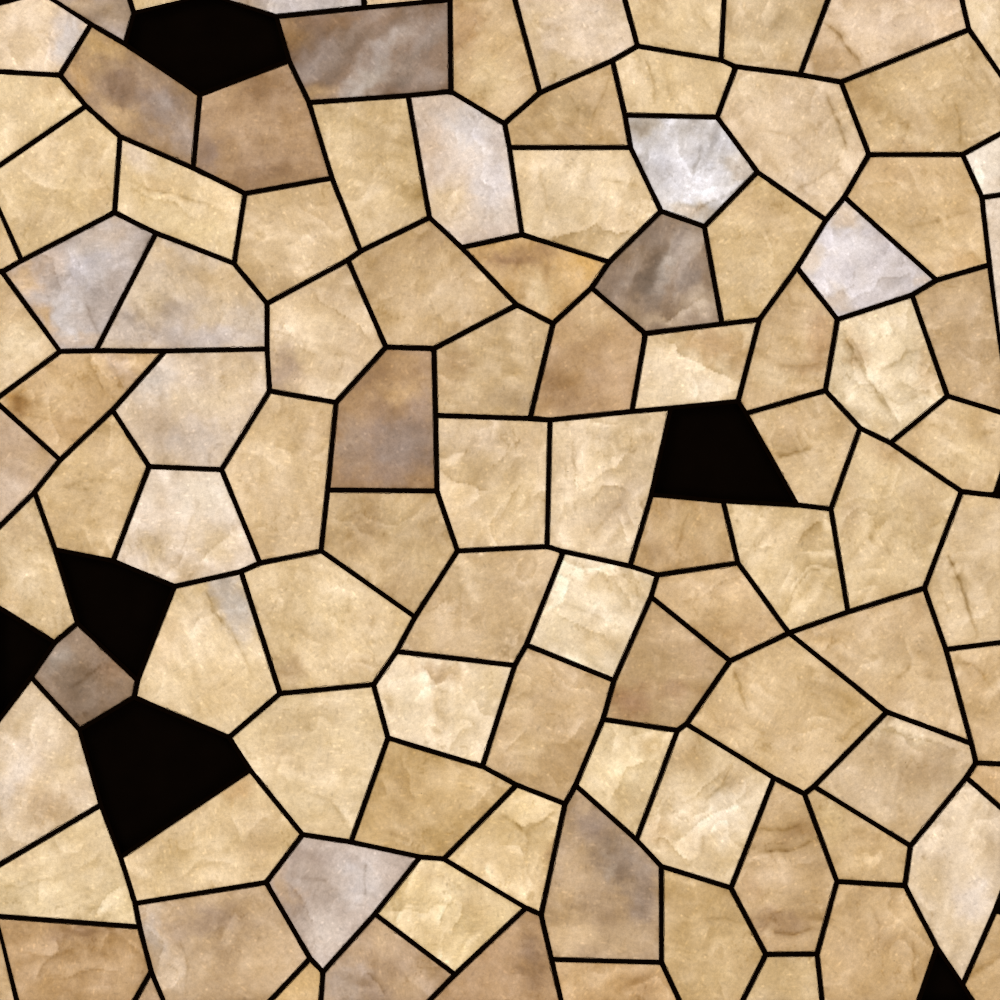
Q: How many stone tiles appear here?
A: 102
